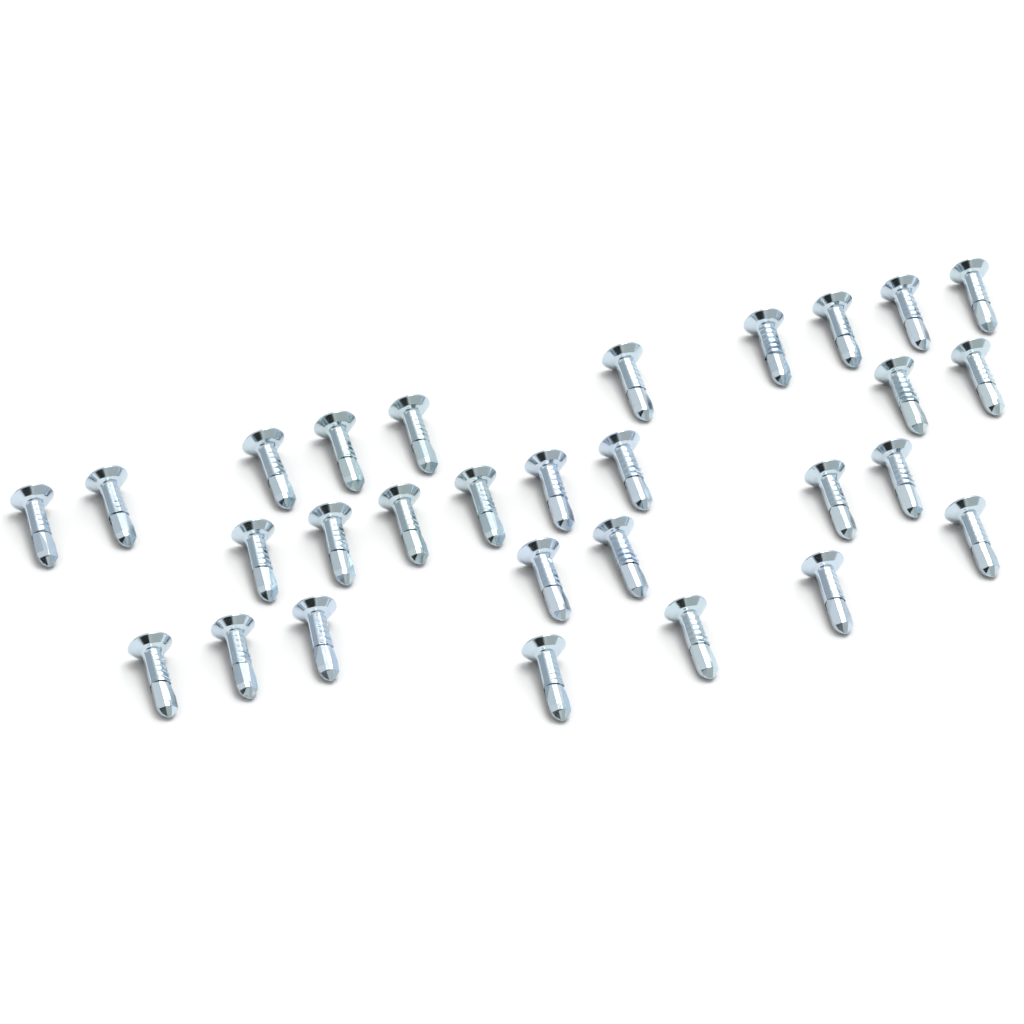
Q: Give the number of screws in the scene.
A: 29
